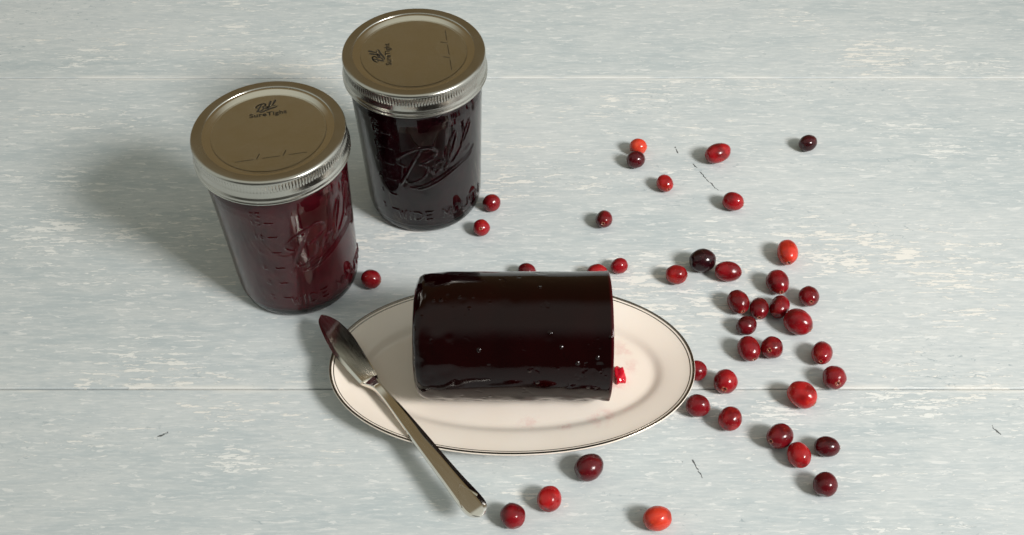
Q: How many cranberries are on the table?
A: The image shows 41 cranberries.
